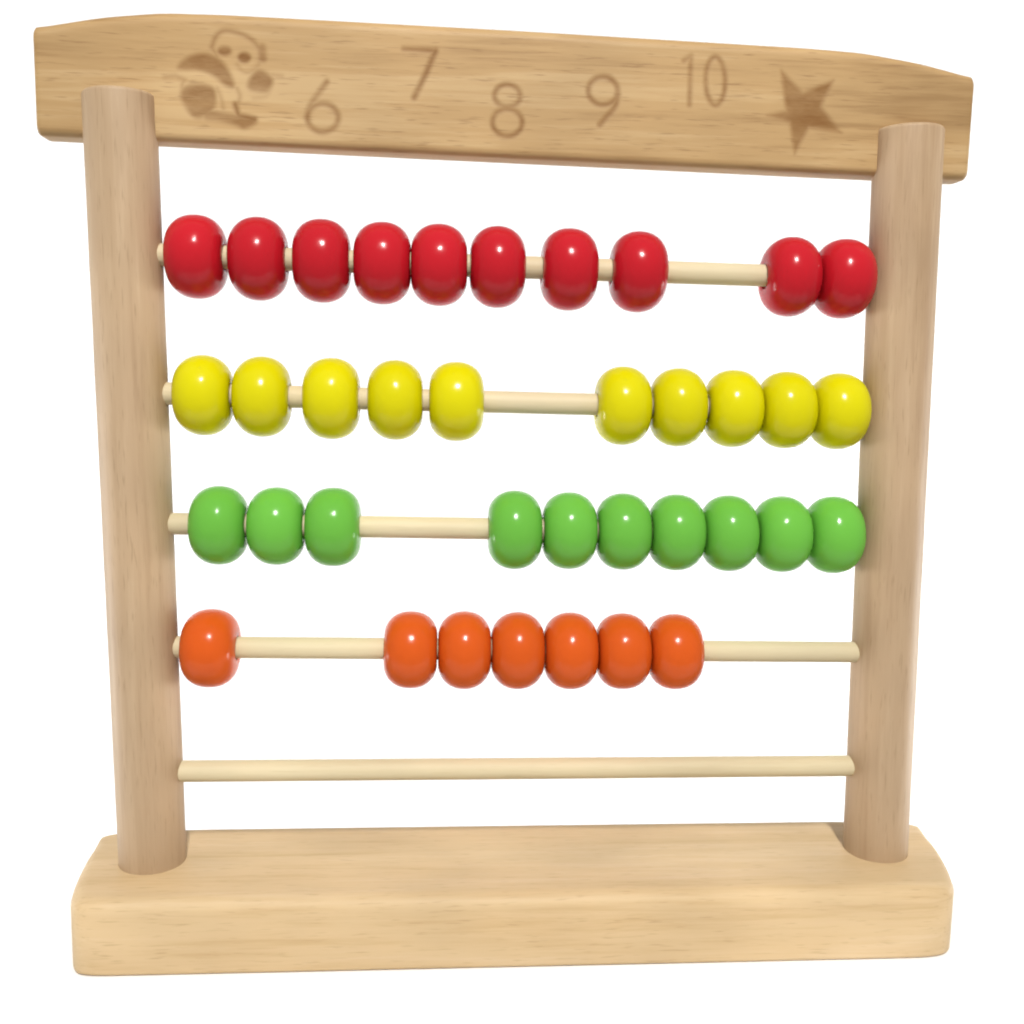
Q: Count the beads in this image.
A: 37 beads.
